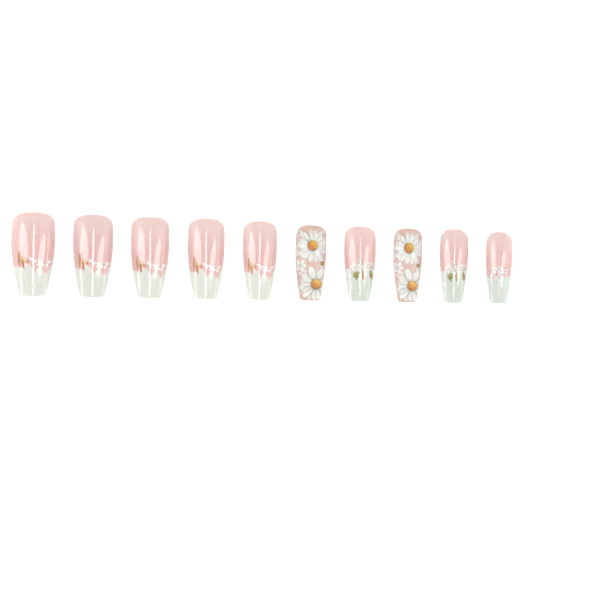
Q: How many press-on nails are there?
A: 10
